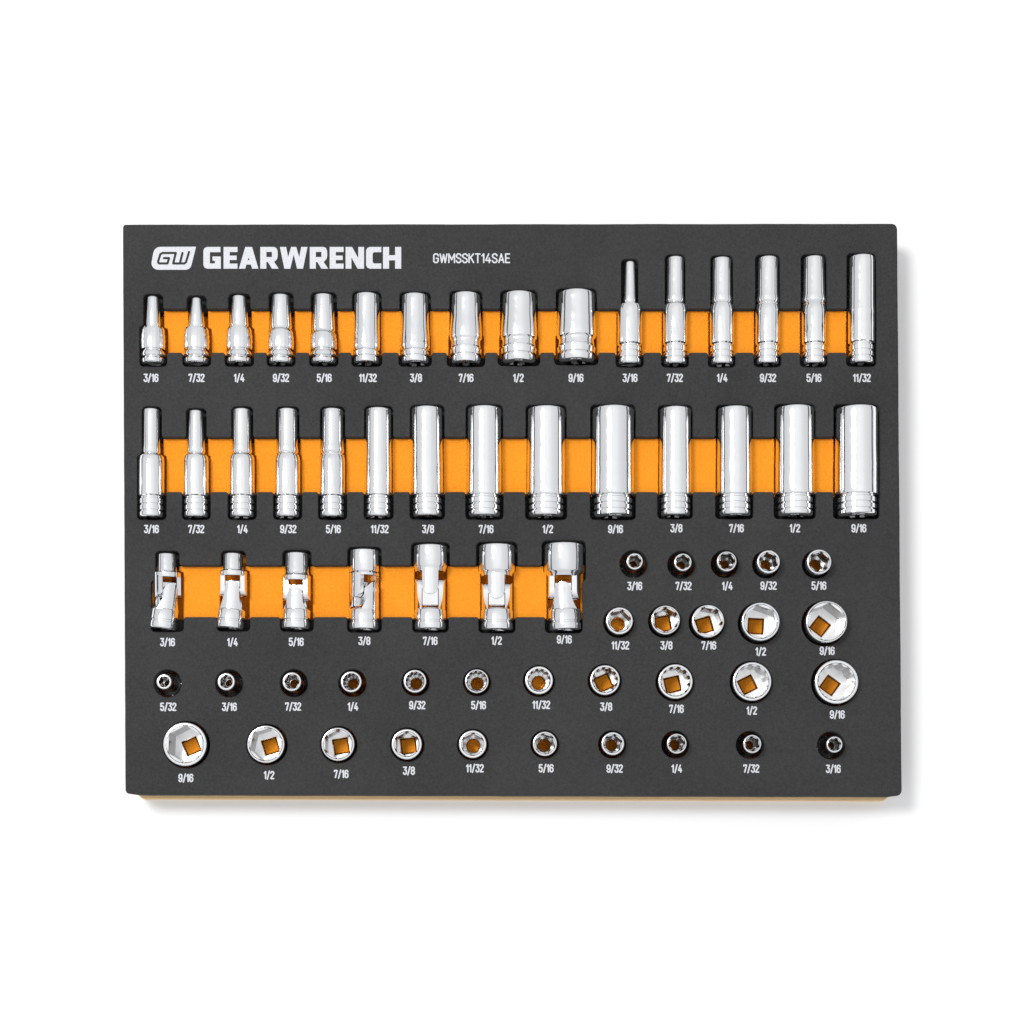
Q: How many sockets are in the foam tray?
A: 68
